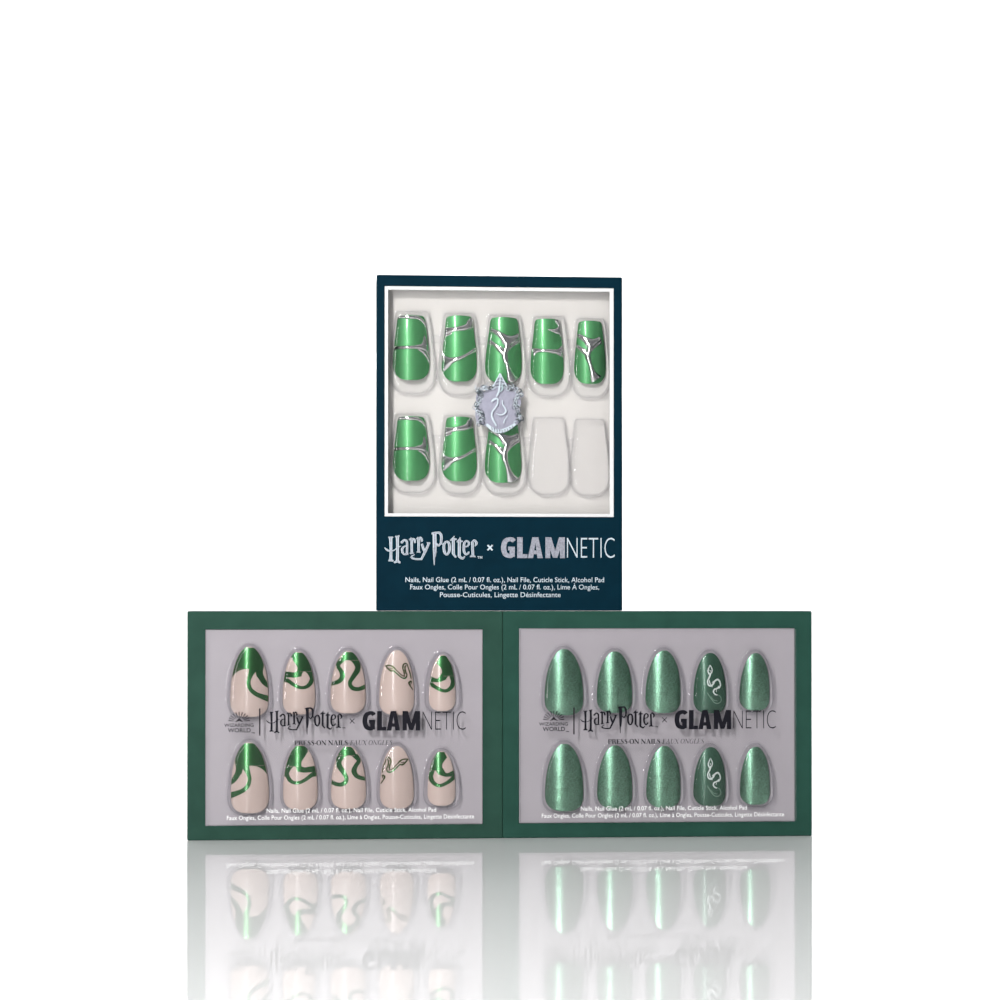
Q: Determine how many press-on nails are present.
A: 28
